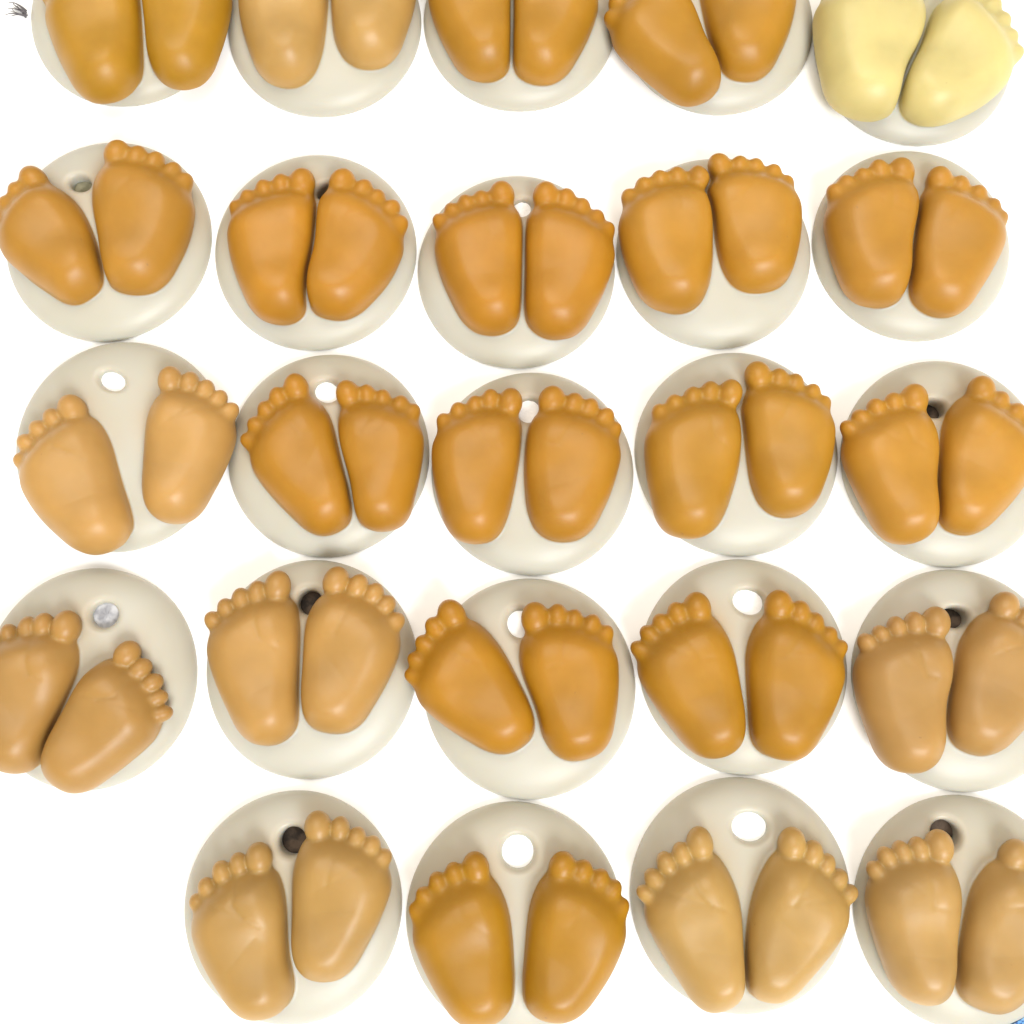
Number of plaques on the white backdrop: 24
